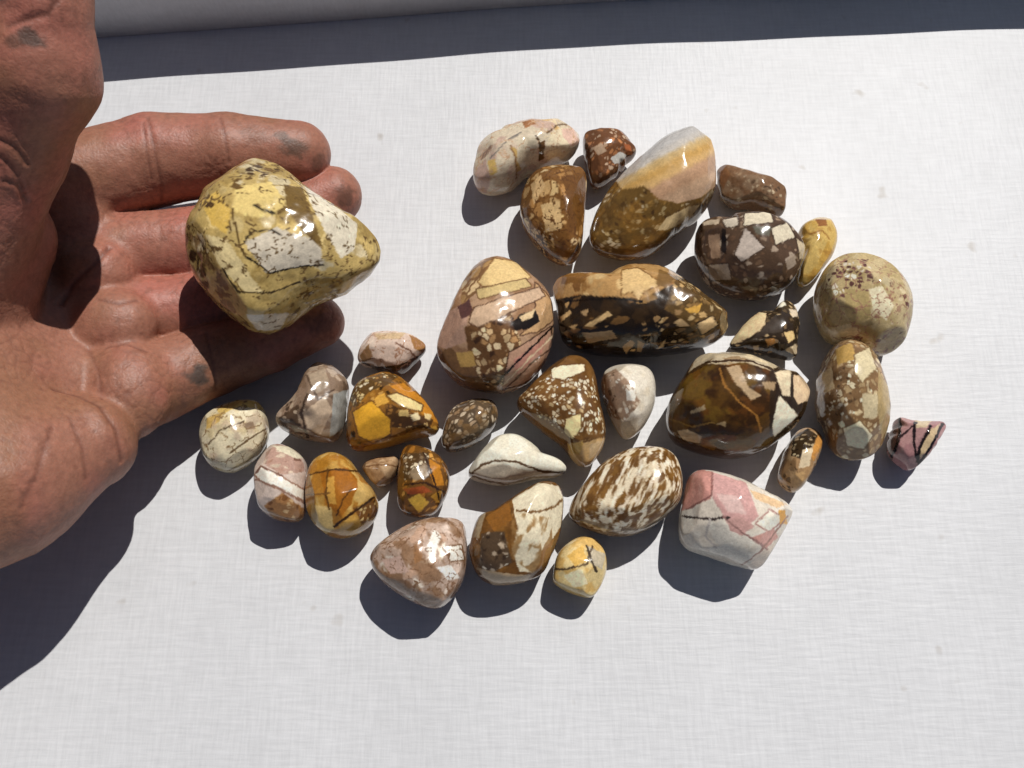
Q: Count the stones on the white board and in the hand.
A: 33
